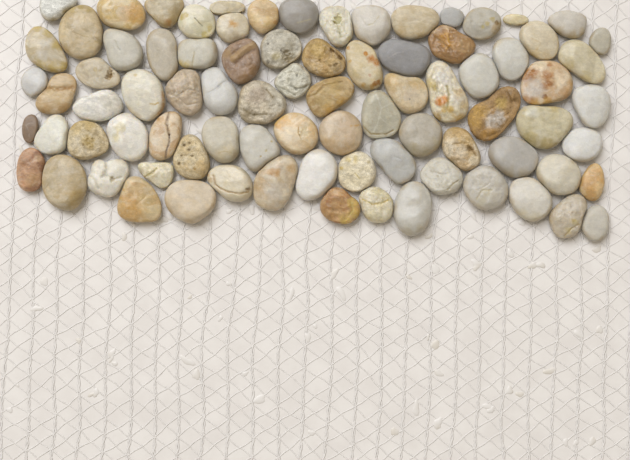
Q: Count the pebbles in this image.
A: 83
